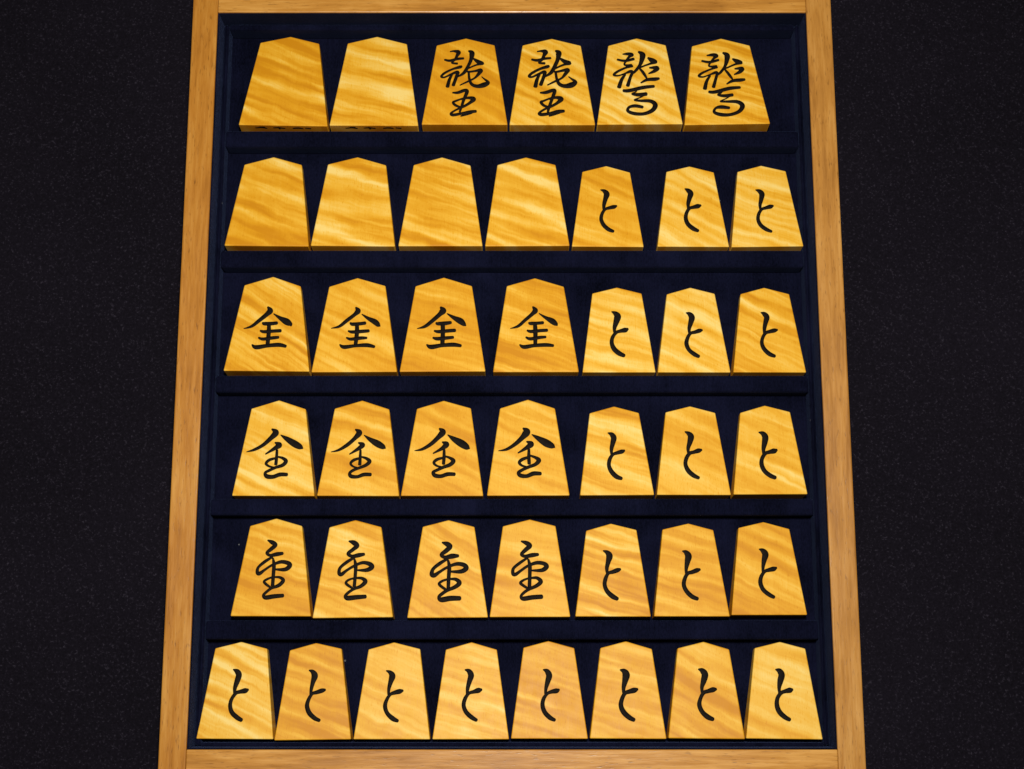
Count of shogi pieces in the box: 42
